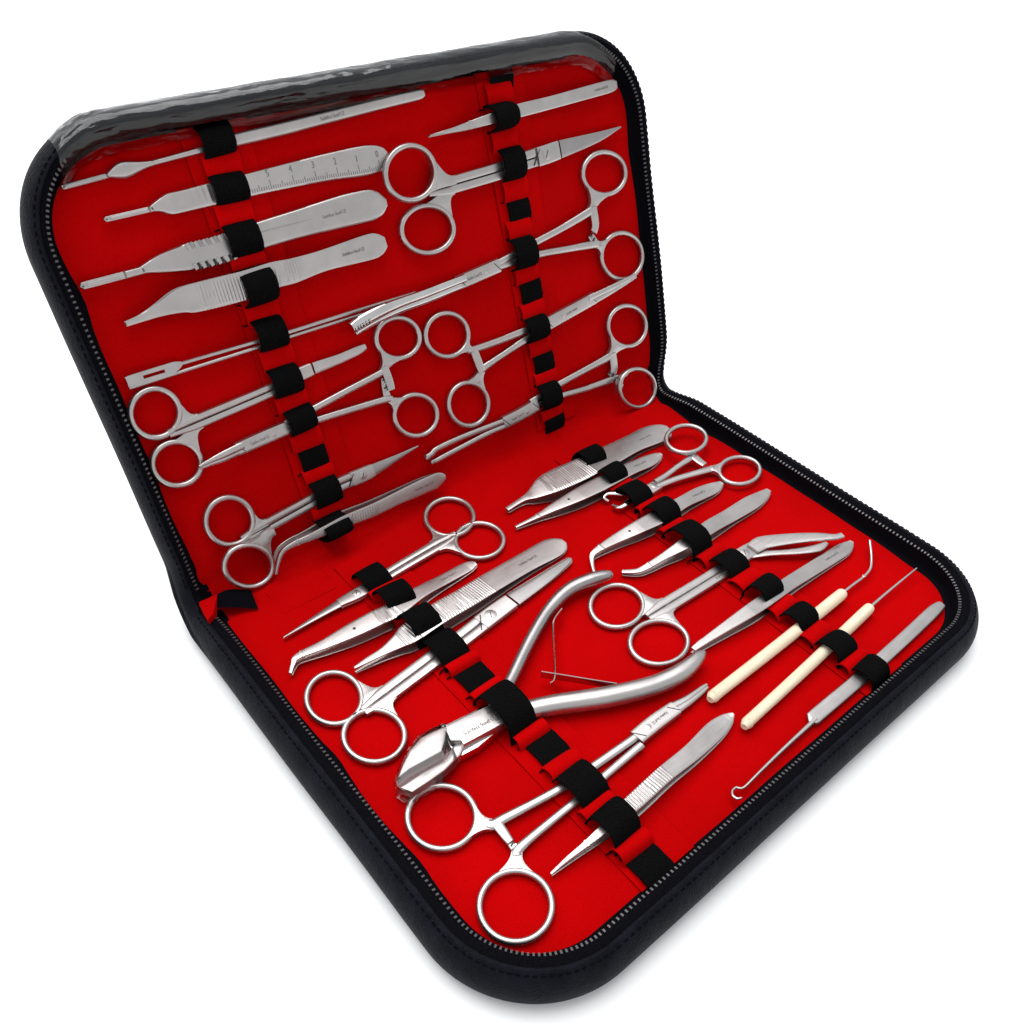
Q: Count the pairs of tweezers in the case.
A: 11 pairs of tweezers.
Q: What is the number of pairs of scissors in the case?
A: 6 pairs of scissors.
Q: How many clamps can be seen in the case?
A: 6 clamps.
